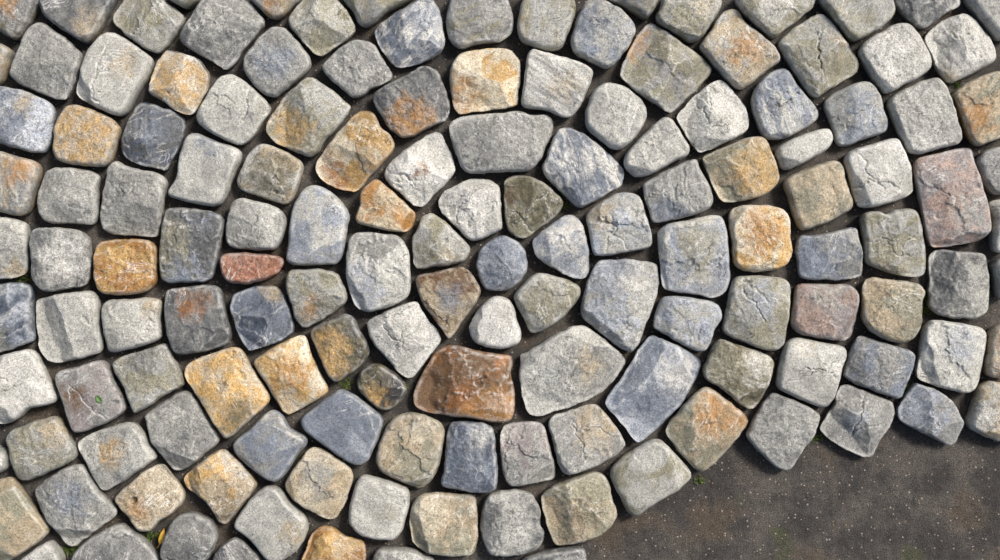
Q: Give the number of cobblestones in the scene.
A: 145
